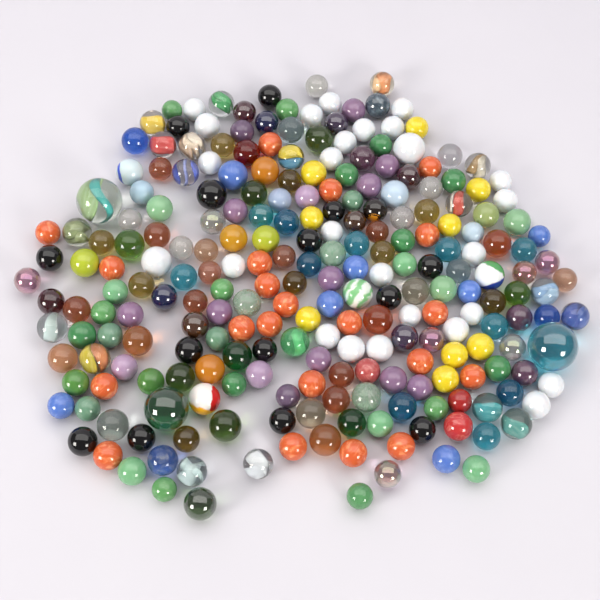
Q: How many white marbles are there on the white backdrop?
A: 26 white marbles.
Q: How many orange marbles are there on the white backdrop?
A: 21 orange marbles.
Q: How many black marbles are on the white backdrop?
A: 14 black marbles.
